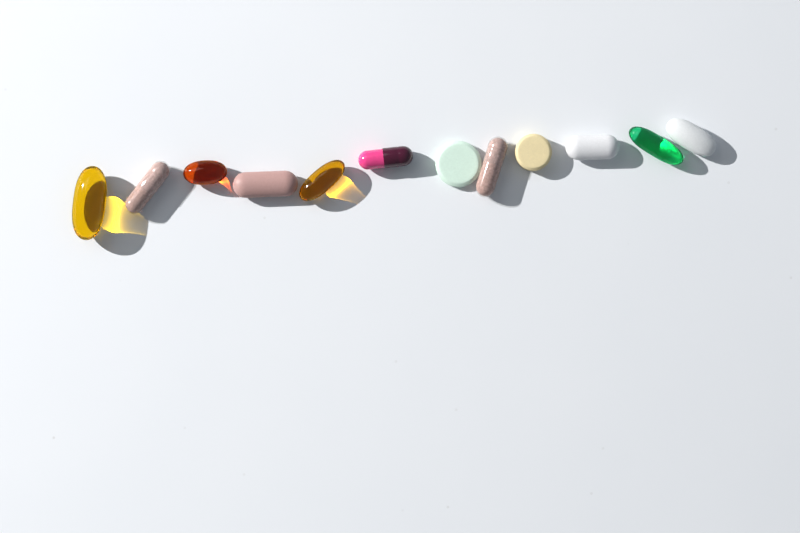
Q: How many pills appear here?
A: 12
